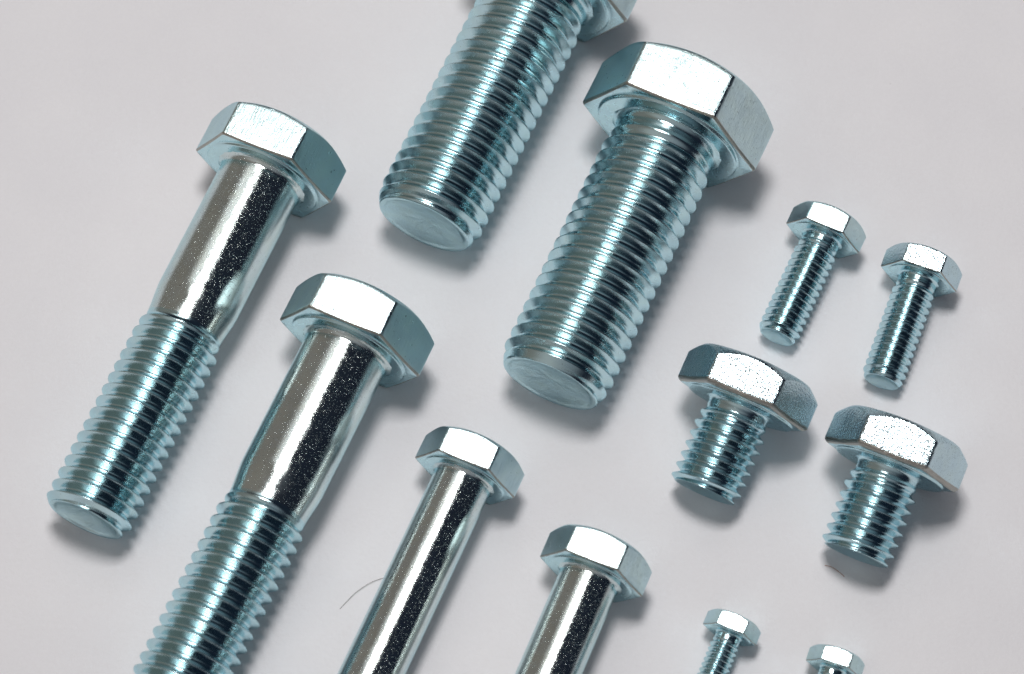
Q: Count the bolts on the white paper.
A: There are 12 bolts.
